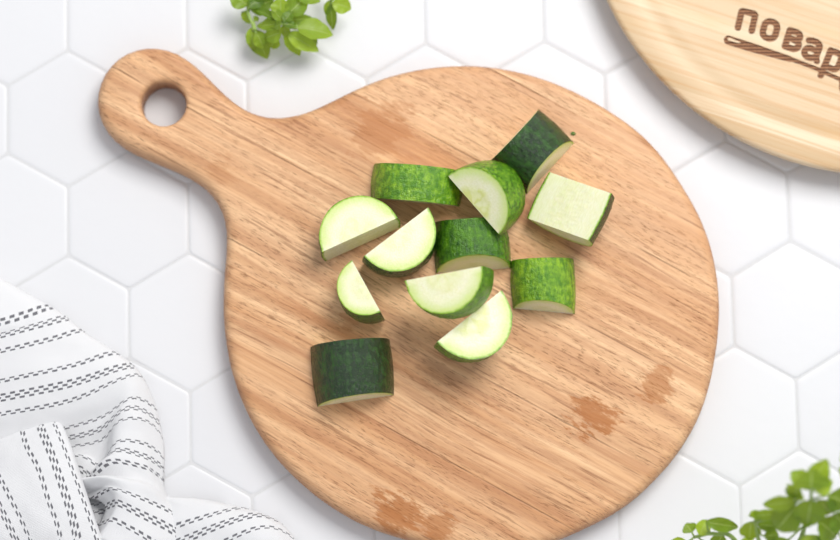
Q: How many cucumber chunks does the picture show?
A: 12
